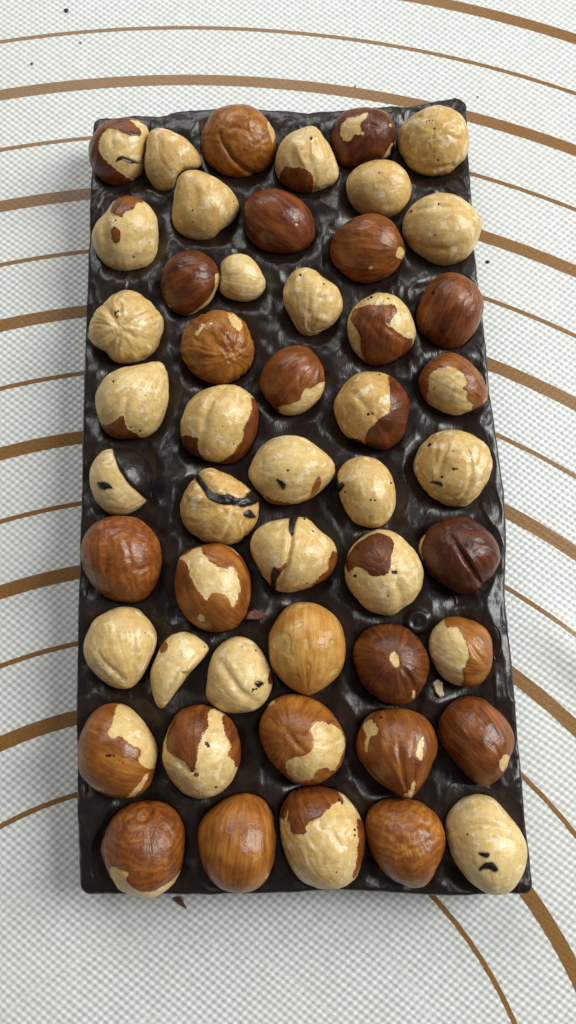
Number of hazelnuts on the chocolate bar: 50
